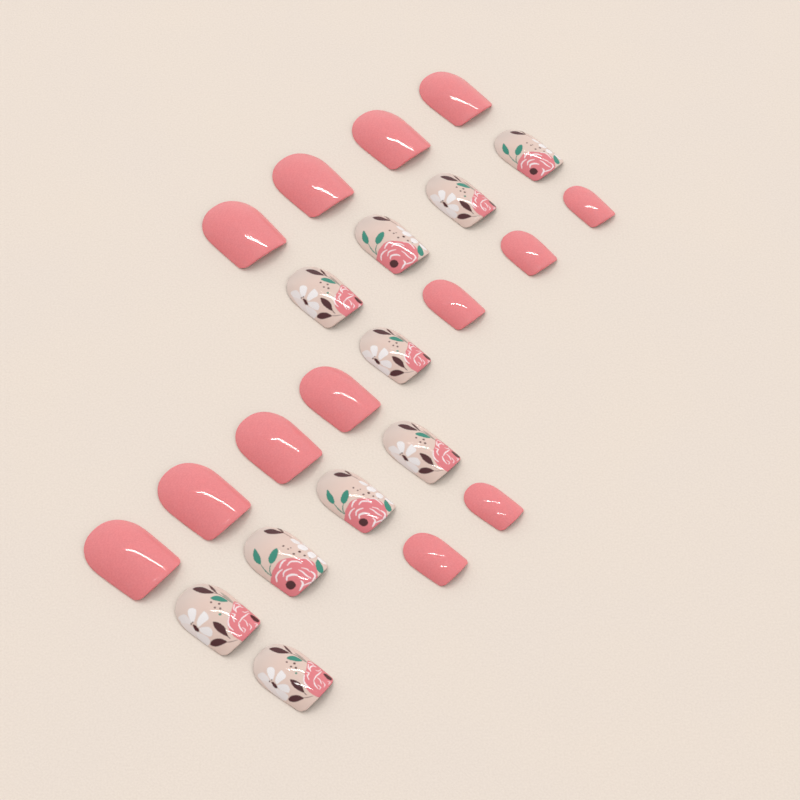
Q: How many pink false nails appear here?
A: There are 13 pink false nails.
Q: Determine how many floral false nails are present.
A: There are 10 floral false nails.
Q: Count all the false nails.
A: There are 23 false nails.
